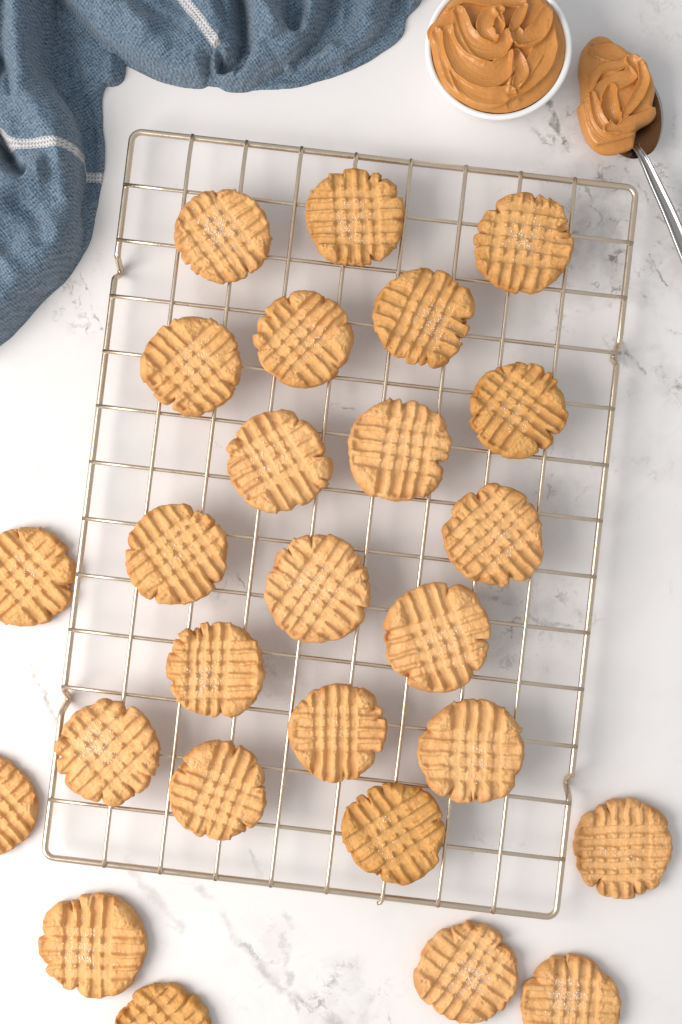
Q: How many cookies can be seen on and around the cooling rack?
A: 26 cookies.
